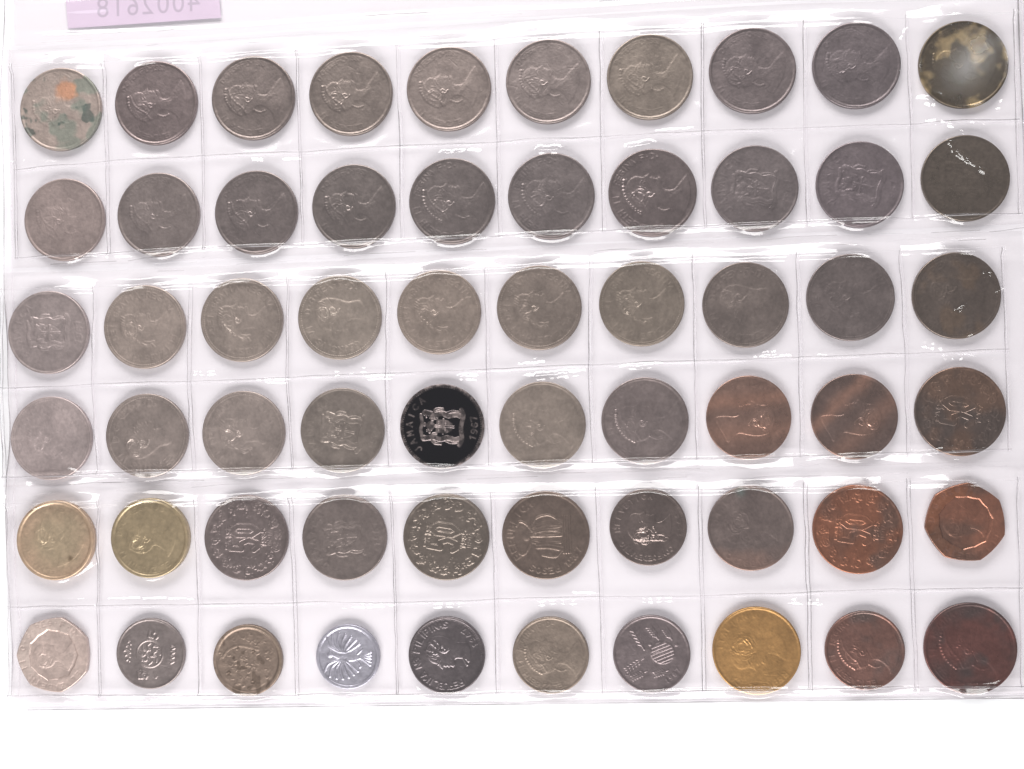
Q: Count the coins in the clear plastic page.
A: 60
